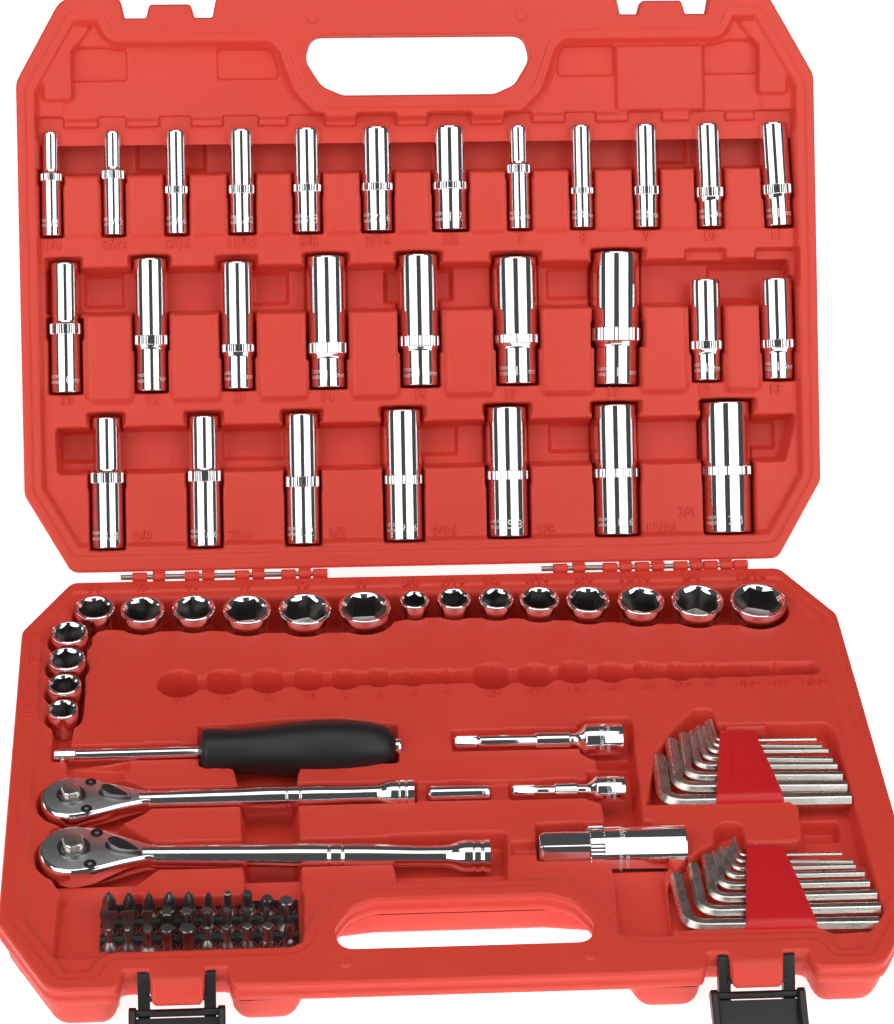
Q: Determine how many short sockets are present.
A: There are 18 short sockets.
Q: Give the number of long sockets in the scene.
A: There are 29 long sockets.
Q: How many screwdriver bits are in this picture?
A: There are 30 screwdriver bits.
